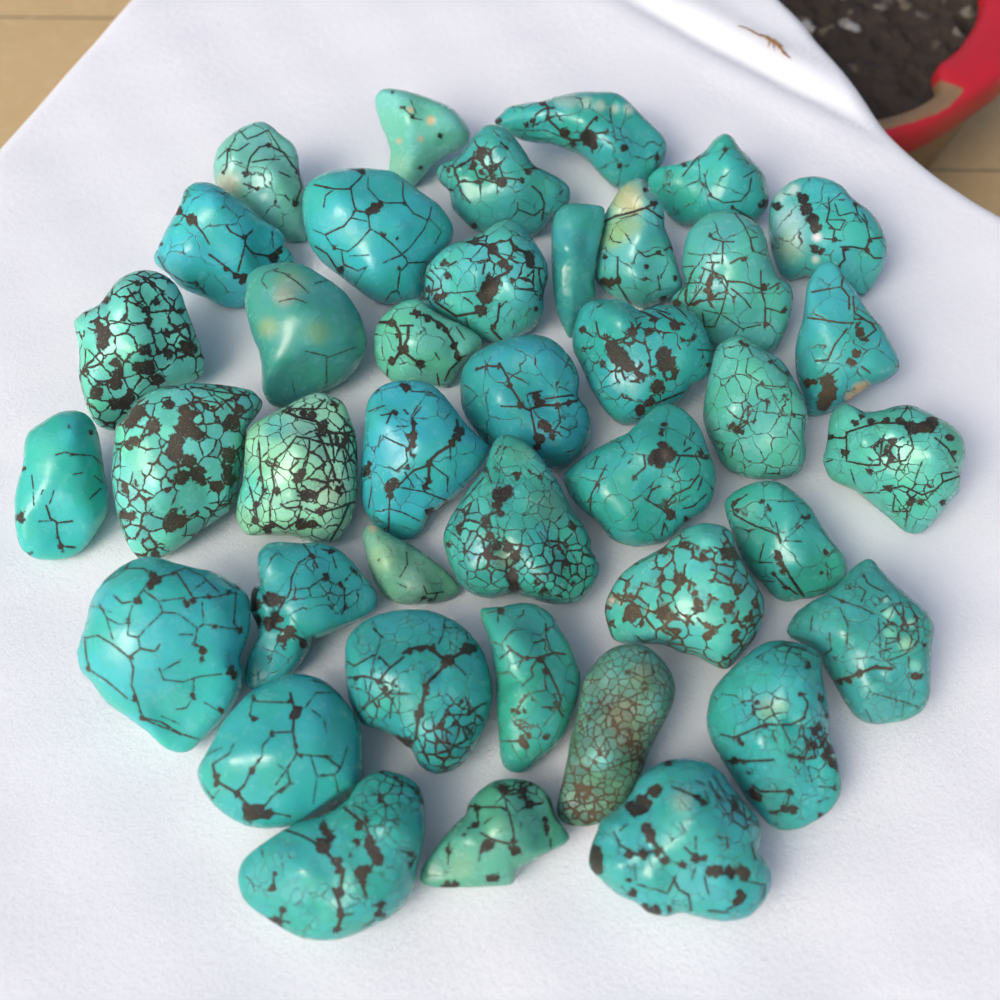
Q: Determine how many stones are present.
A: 40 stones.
